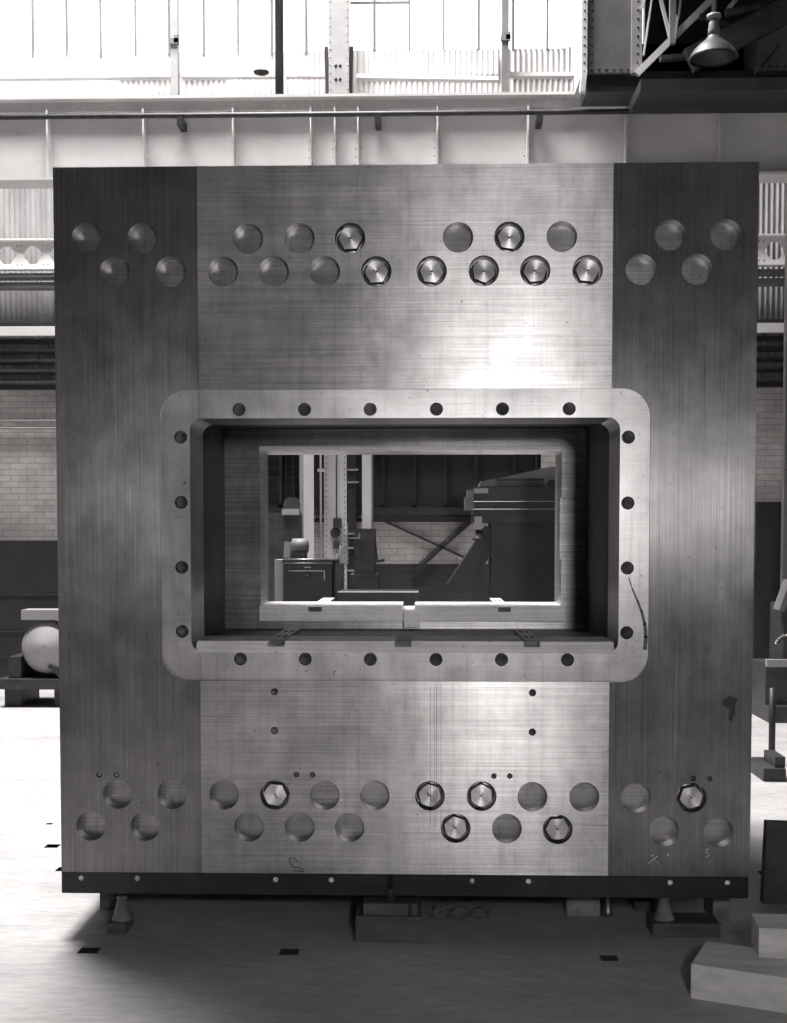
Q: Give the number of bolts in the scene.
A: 13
